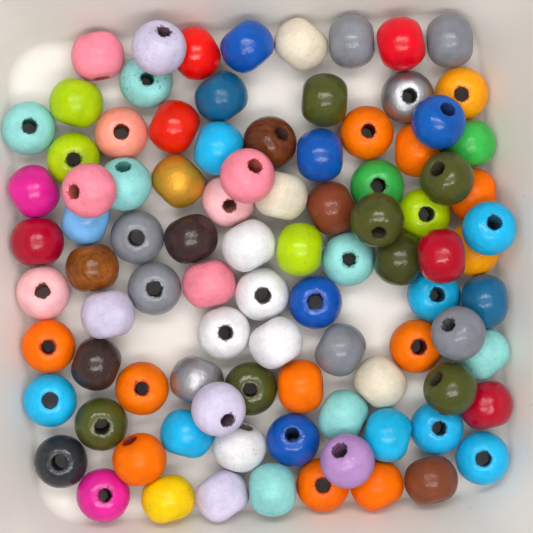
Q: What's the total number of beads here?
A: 93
